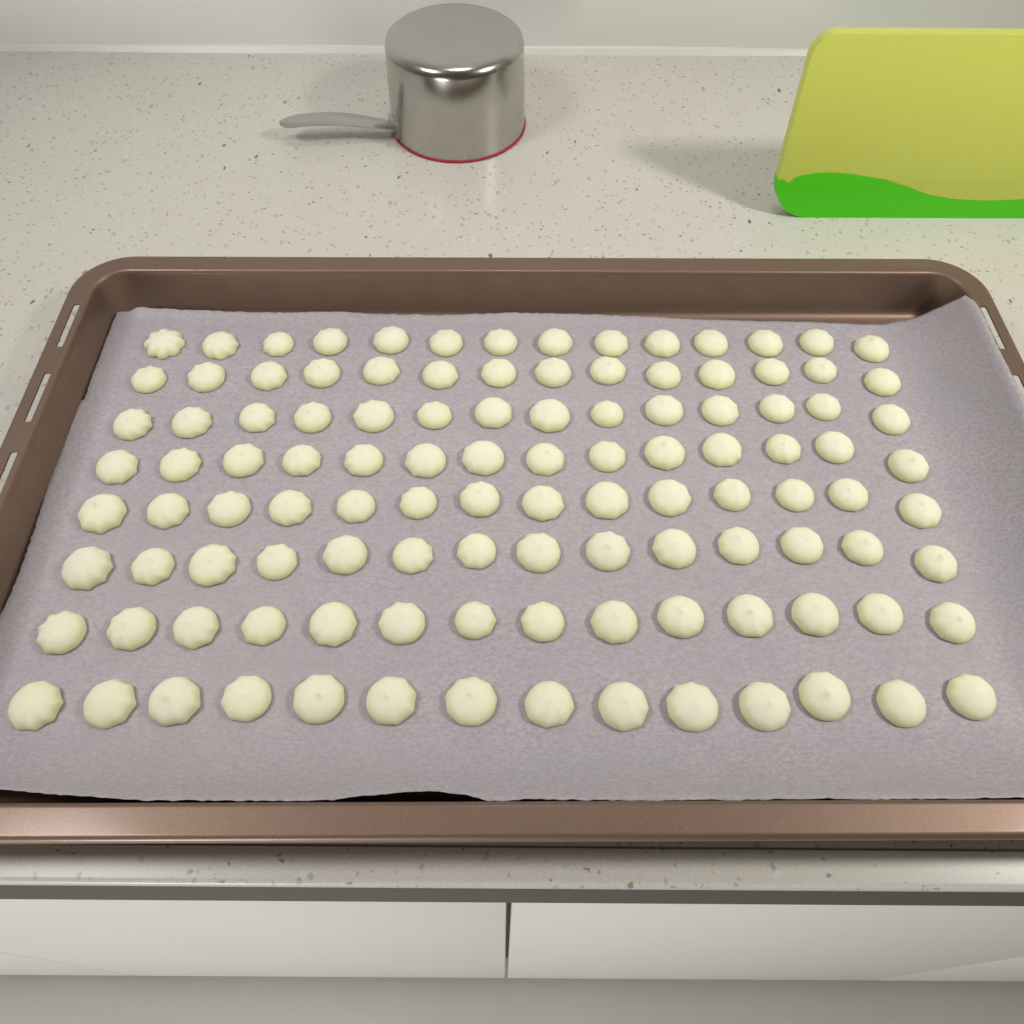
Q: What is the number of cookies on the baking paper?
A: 112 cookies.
